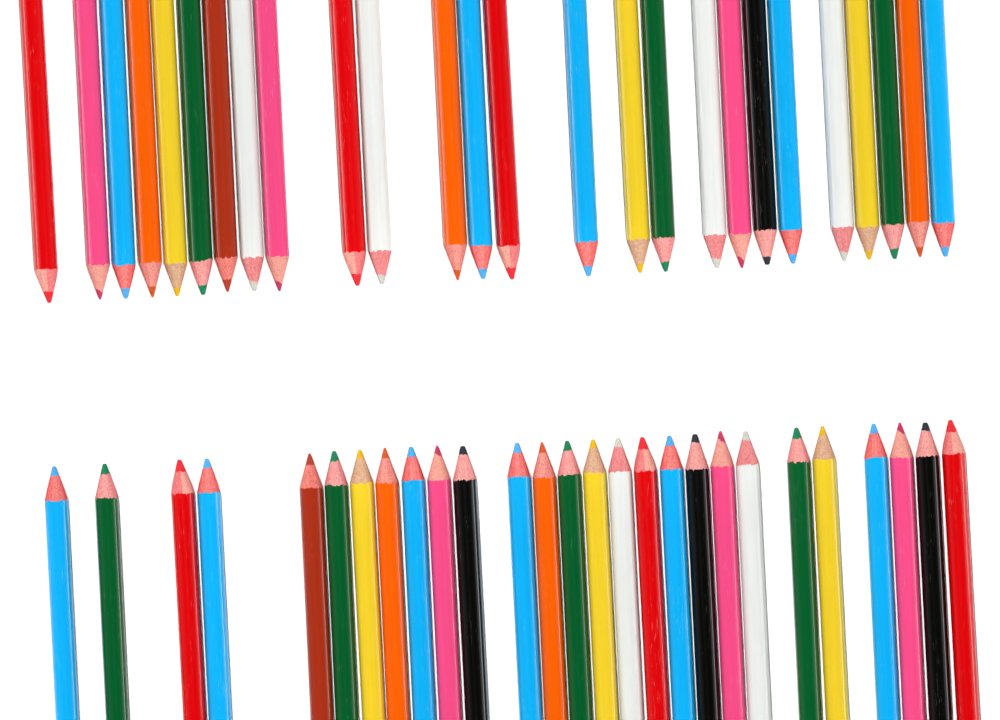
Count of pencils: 53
